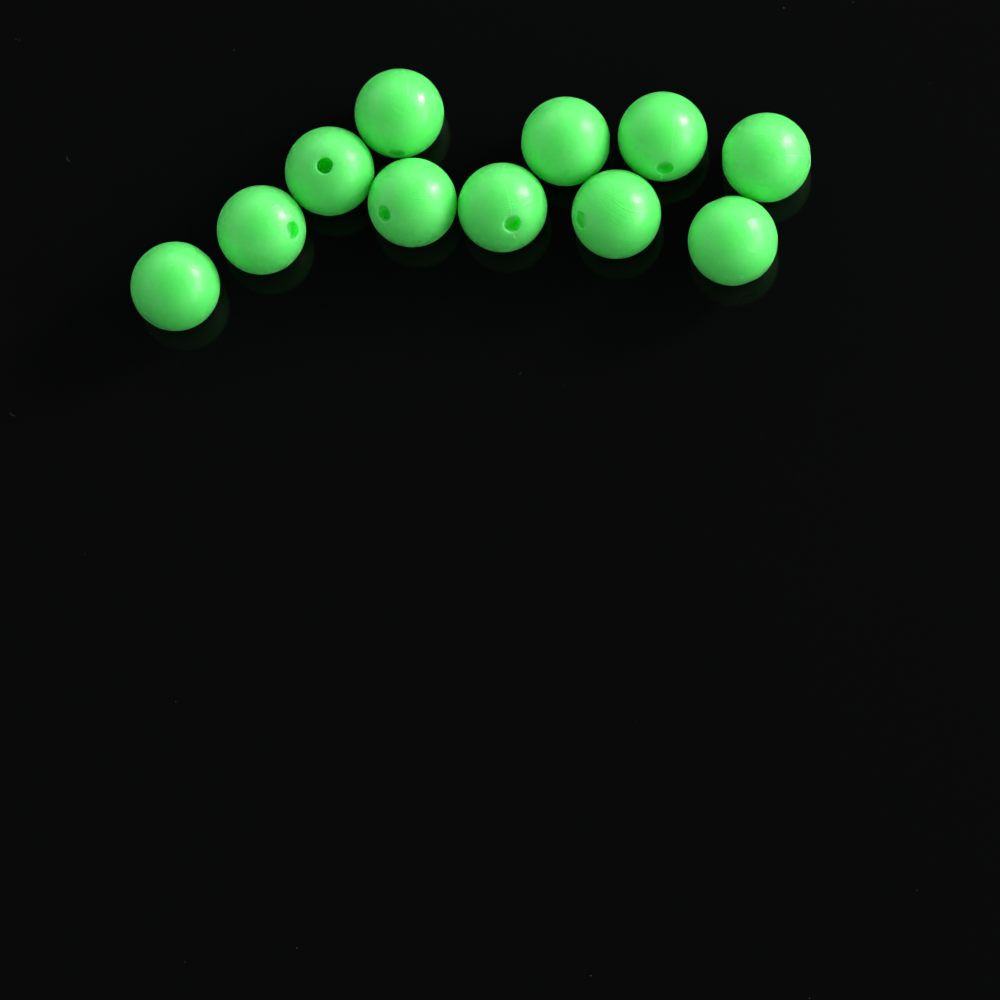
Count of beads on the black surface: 11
